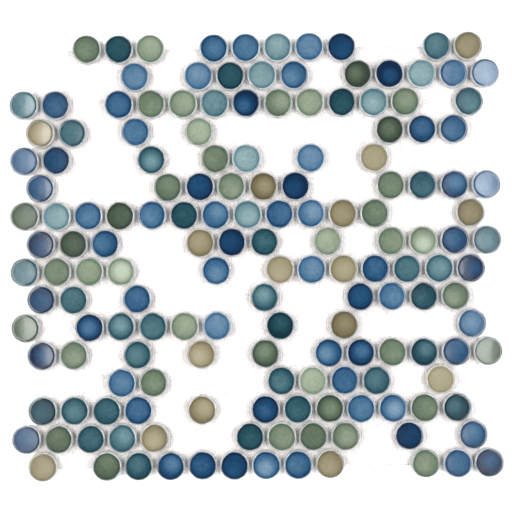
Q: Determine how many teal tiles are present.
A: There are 42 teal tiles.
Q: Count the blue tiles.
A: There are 64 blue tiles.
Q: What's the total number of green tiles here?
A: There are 41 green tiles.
